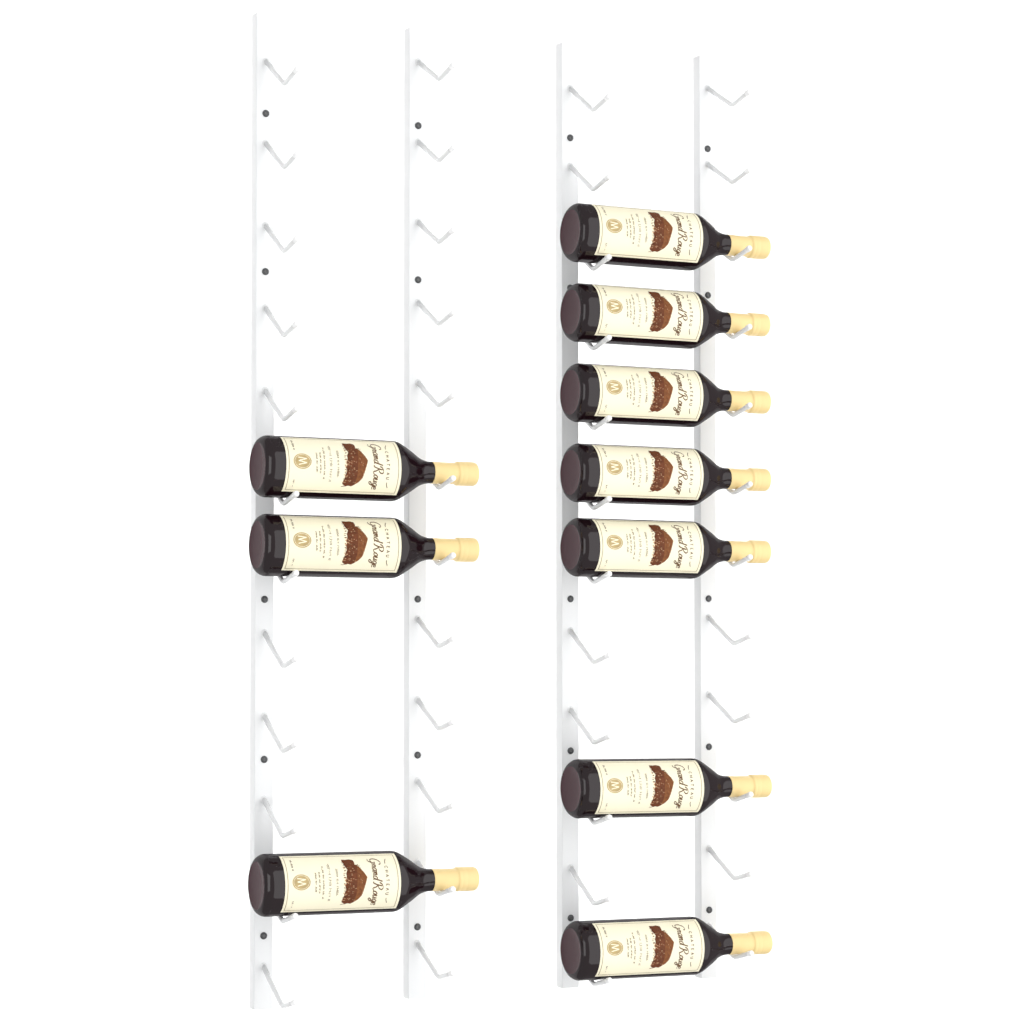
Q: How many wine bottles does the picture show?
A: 10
